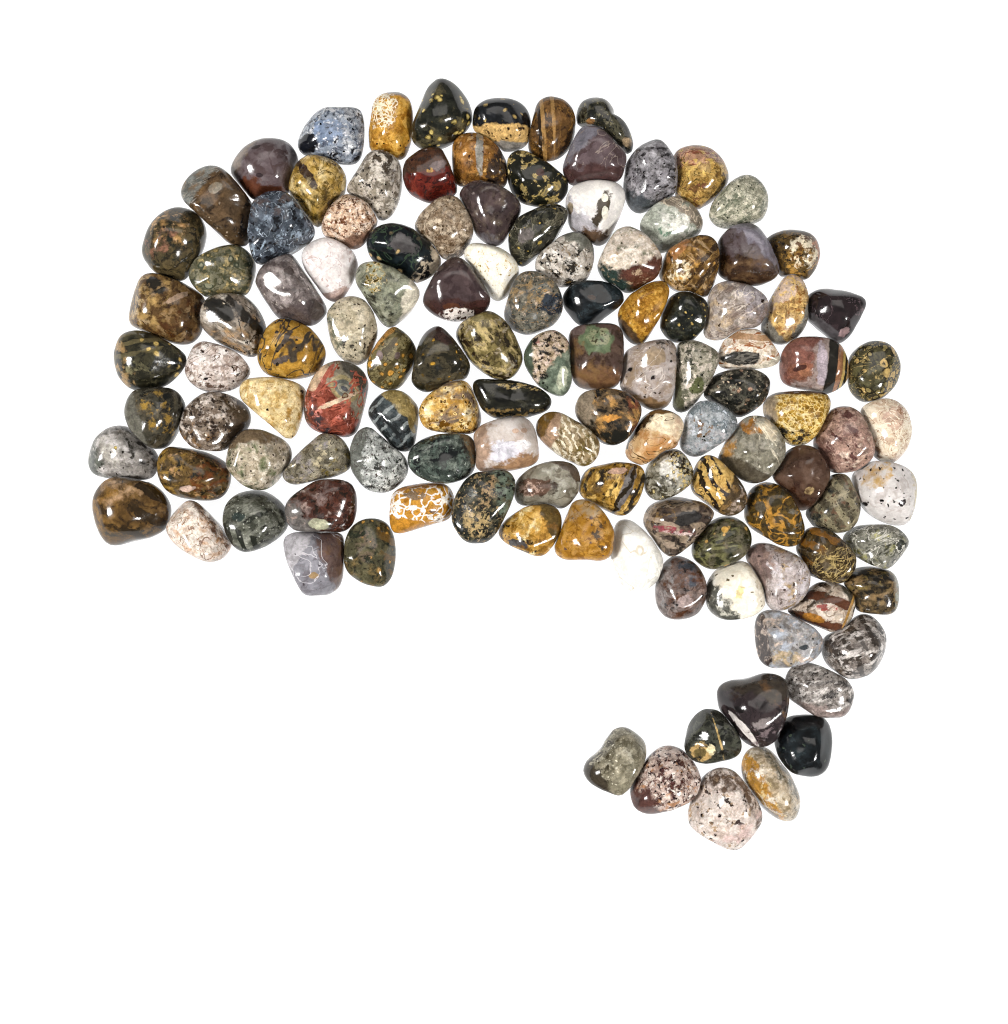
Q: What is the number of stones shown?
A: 121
